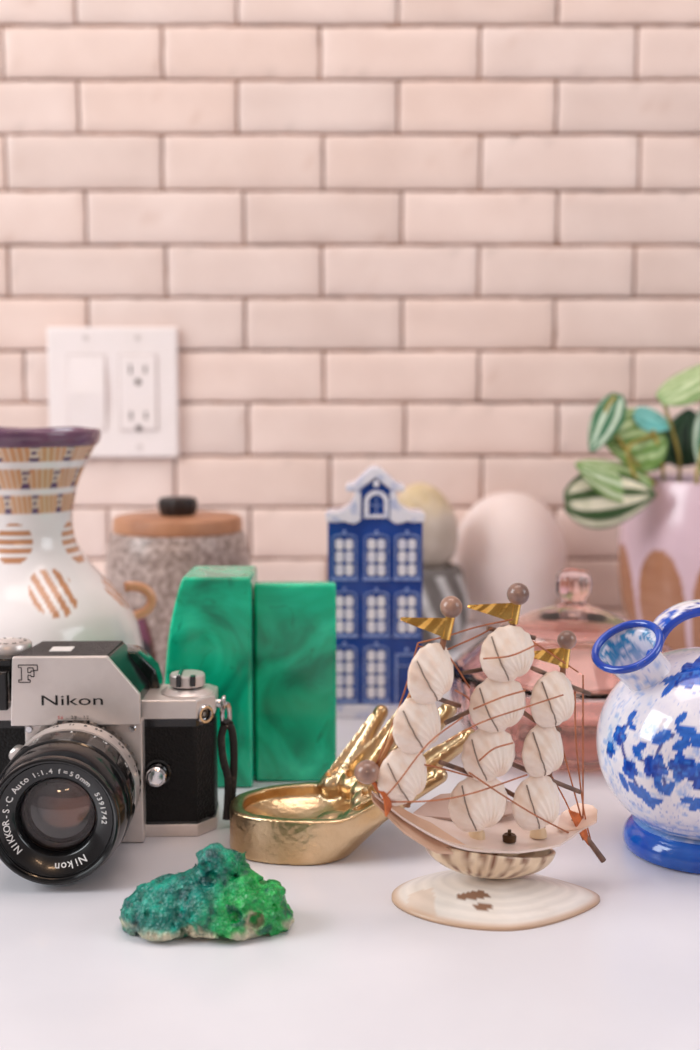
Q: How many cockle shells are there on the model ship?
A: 10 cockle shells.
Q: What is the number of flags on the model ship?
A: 3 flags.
